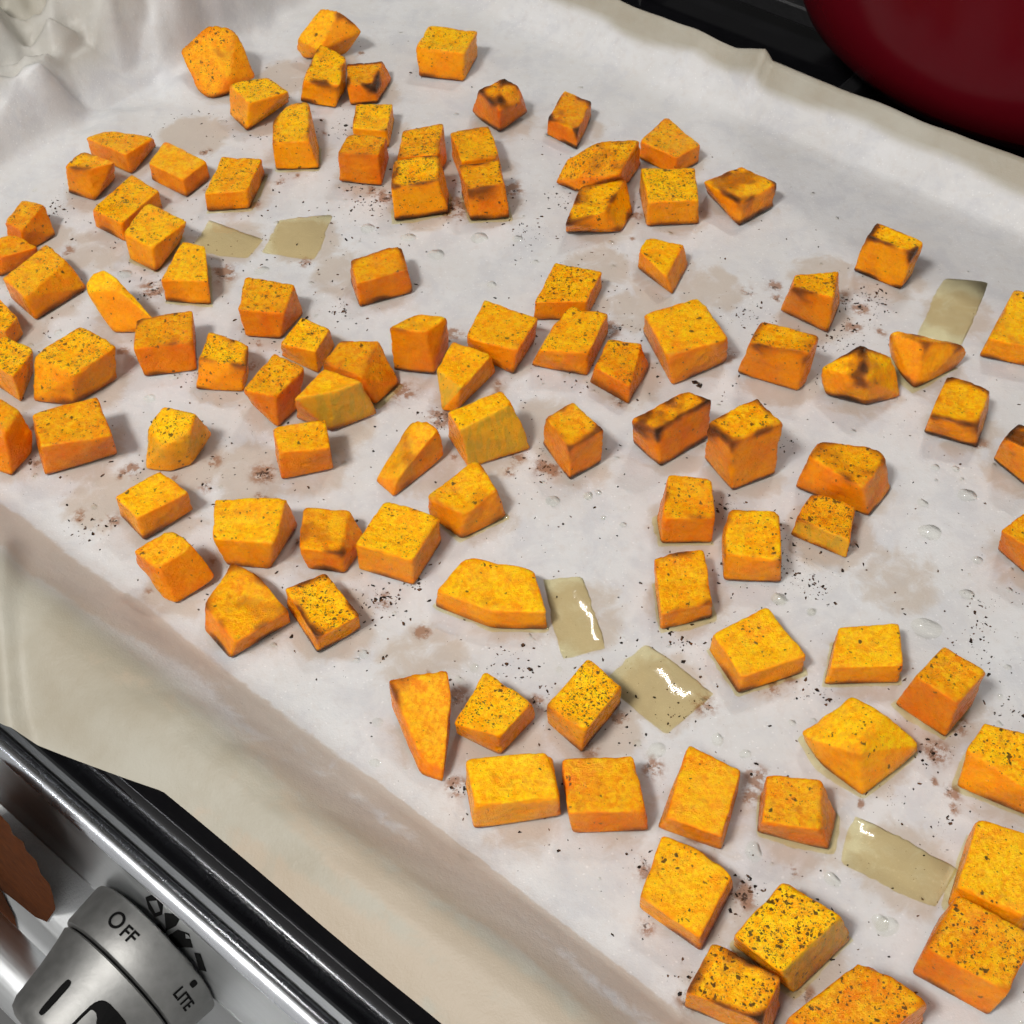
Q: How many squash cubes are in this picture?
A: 100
